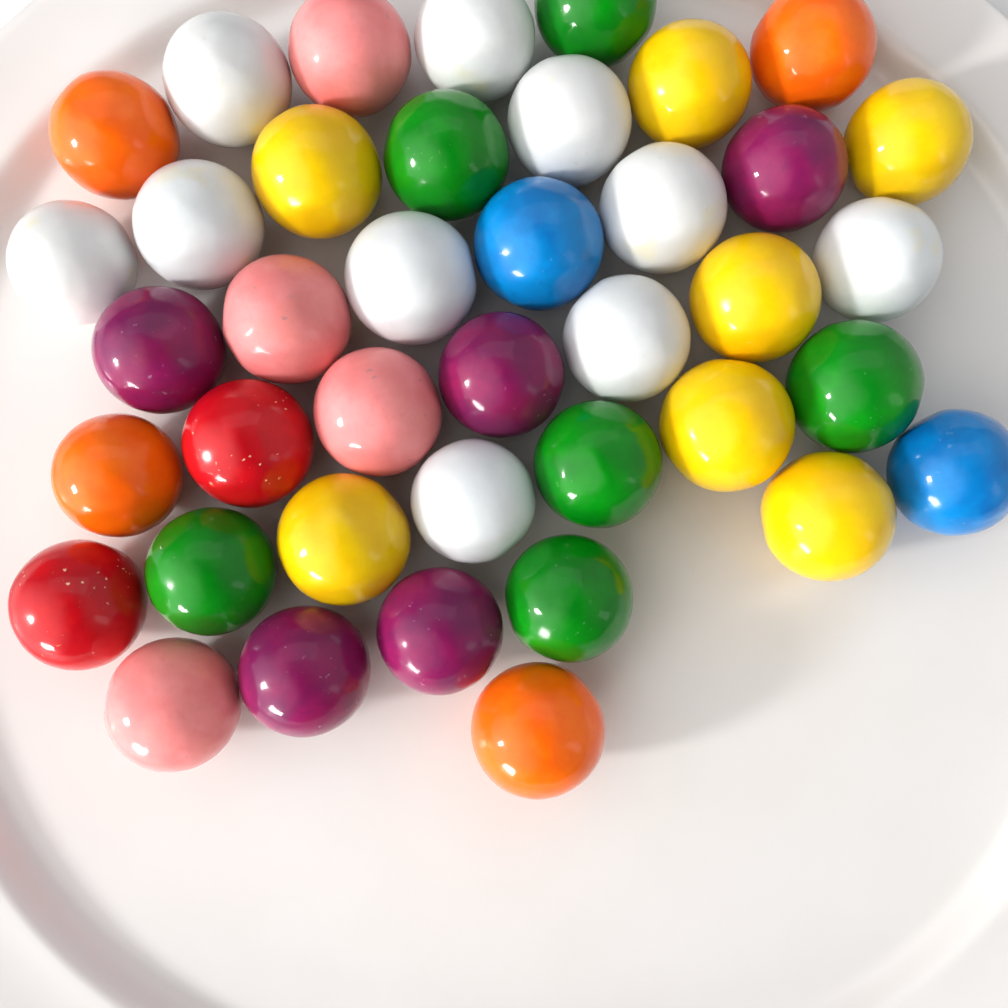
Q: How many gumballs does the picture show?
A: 40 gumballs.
